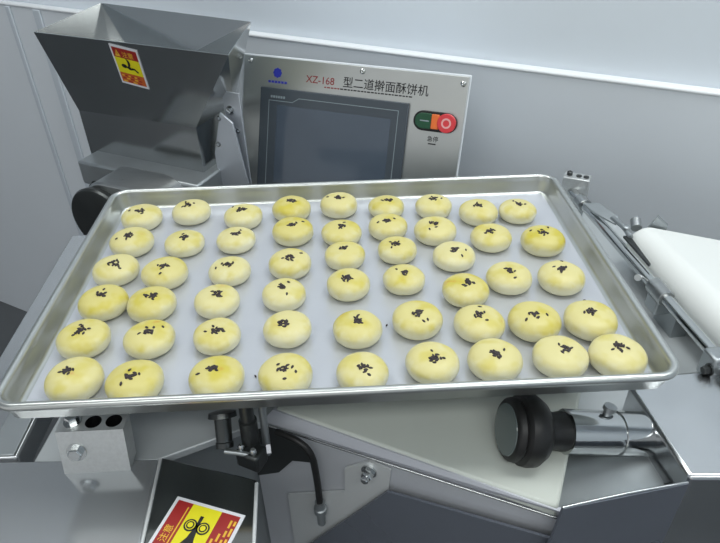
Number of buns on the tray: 52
